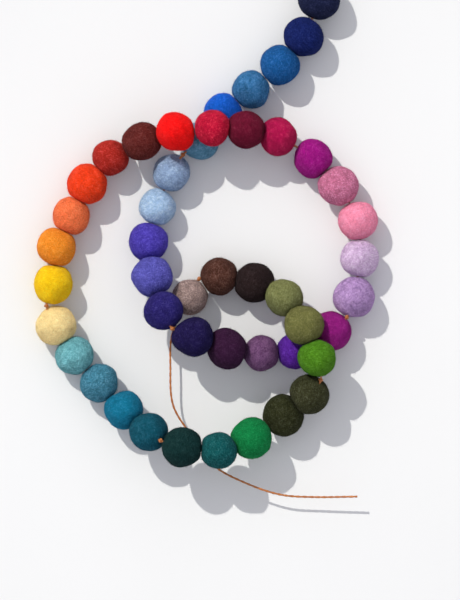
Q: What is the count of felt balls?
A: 47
